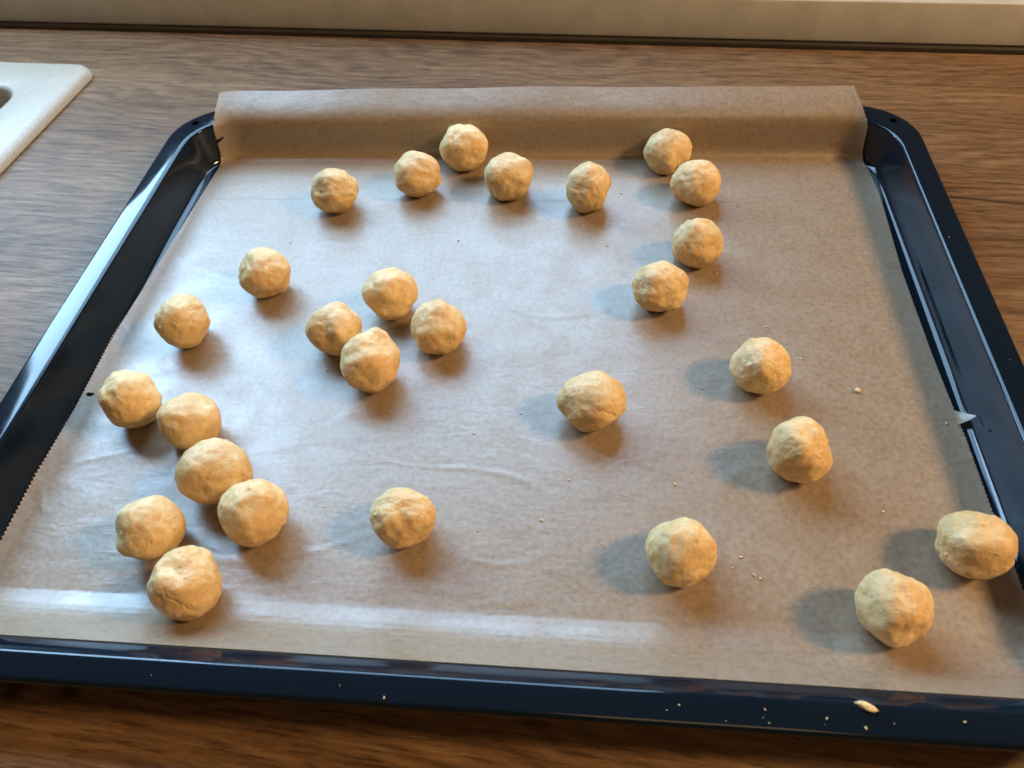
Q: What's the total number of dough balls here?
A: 28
